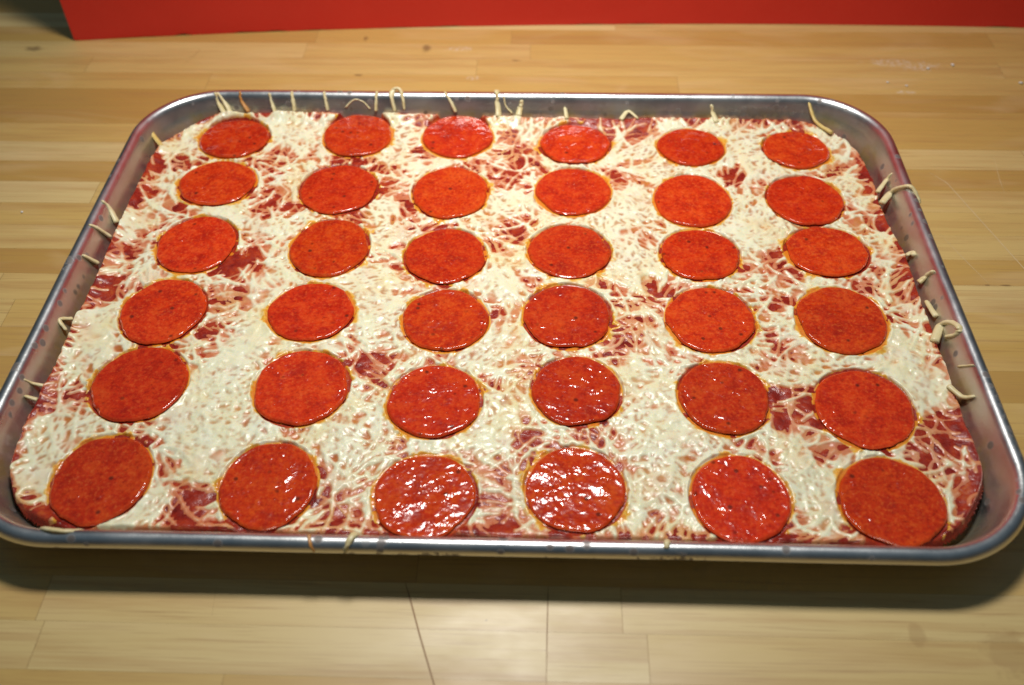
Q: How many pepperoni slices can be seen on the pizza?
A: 36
